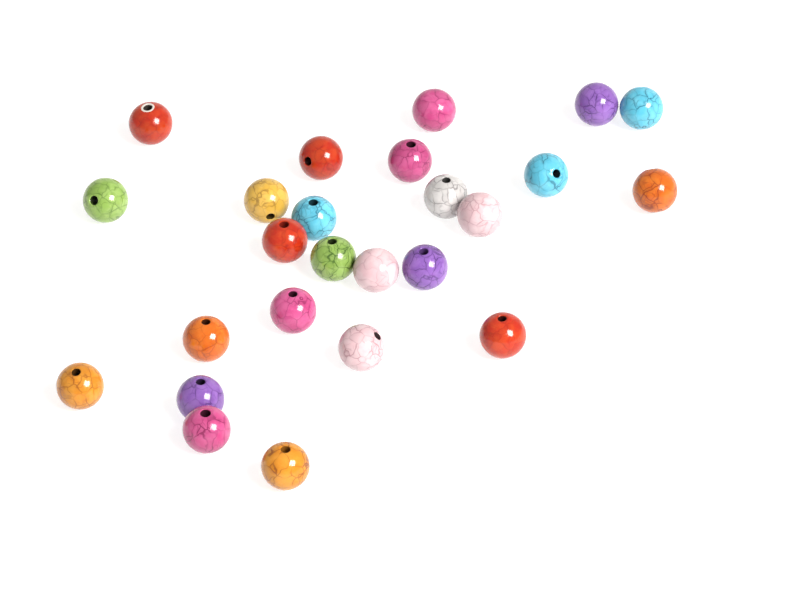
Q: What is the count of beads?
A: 25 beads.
